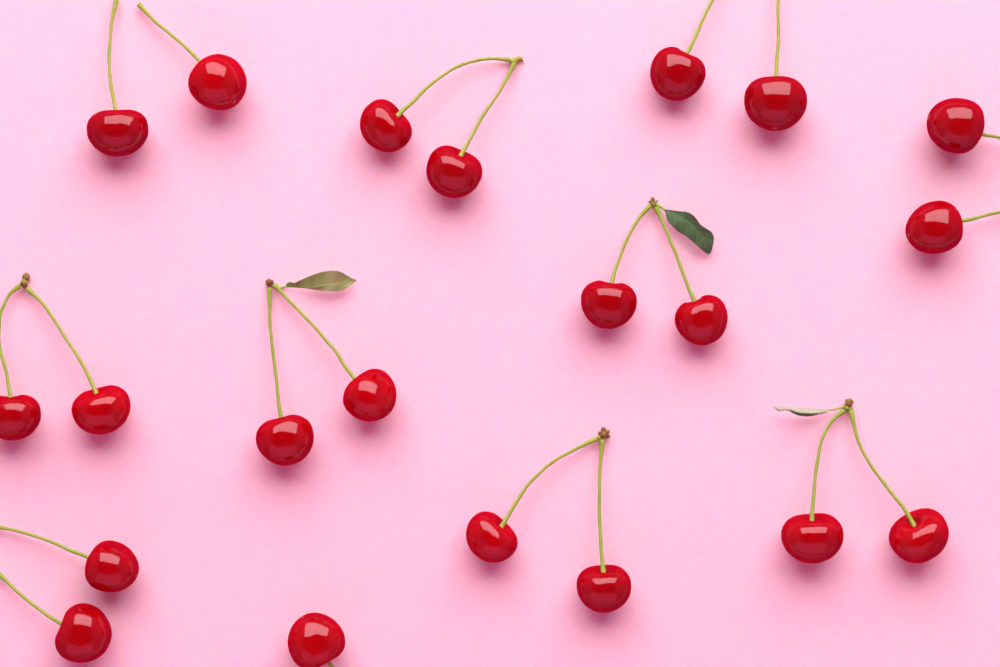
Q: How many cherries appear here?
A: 21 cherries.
